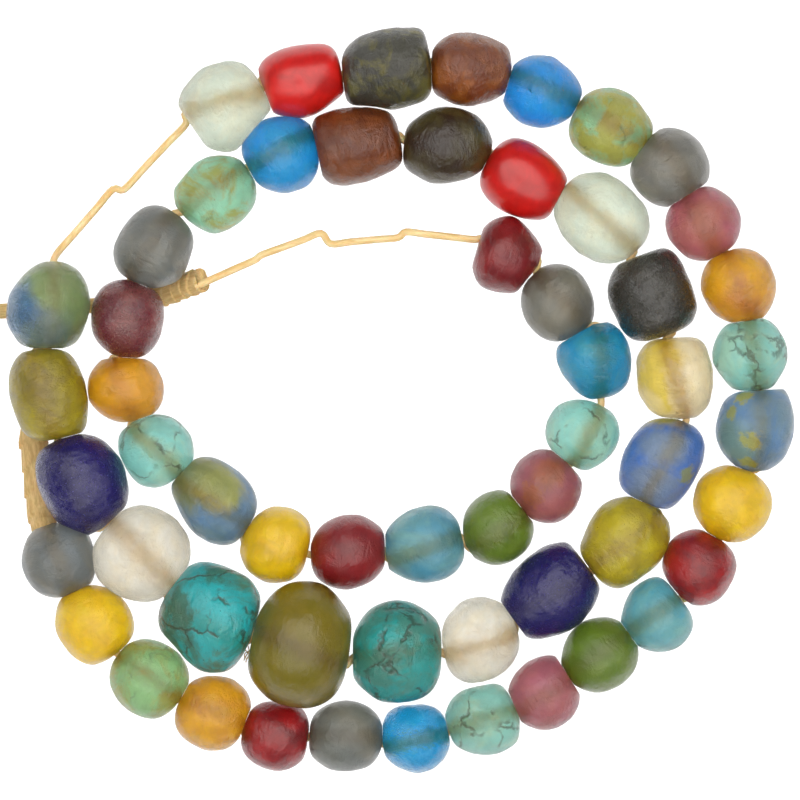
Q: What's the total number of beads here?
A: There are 57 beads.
